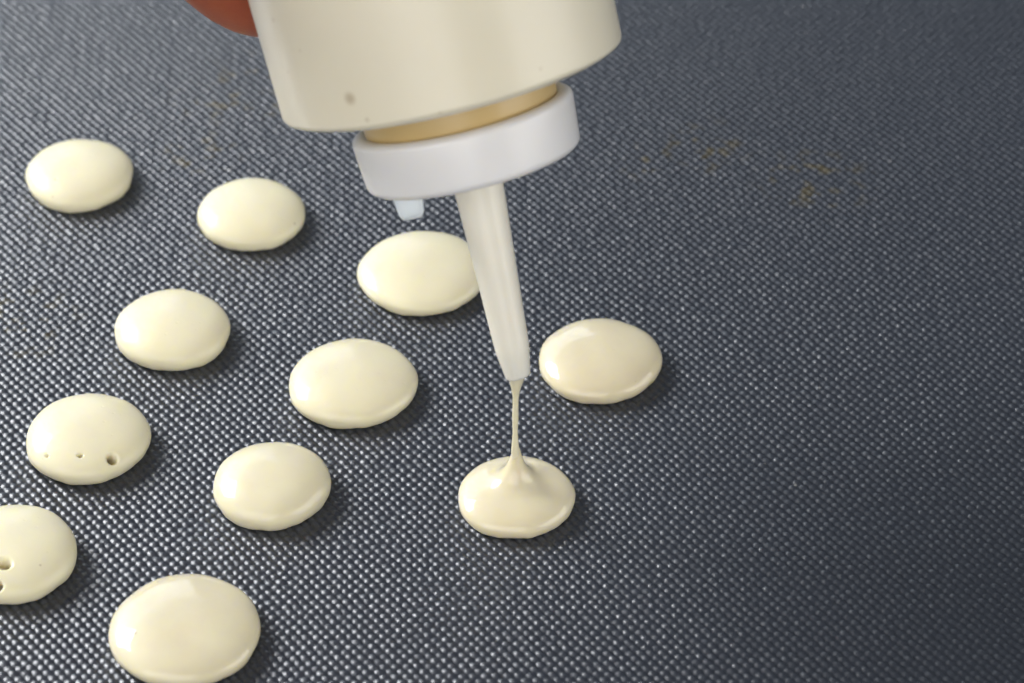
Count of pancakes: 11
